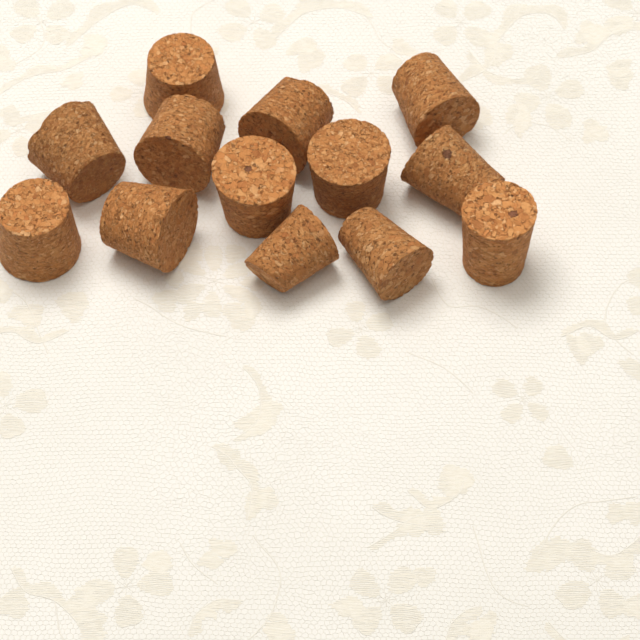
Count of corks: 13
